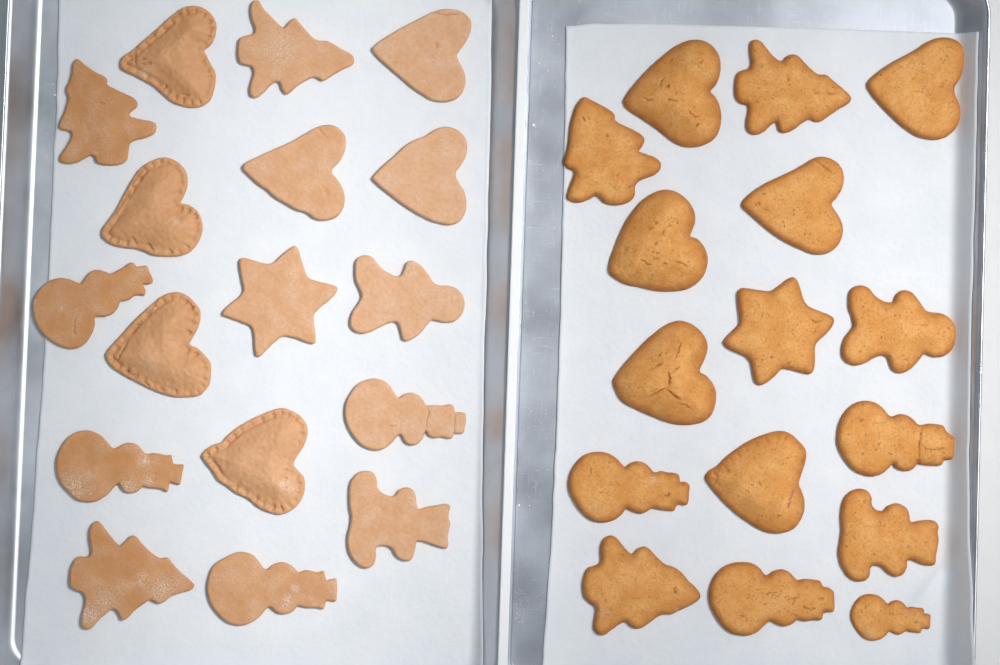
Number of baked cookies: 16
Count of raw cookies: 17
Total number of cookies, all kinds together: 33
